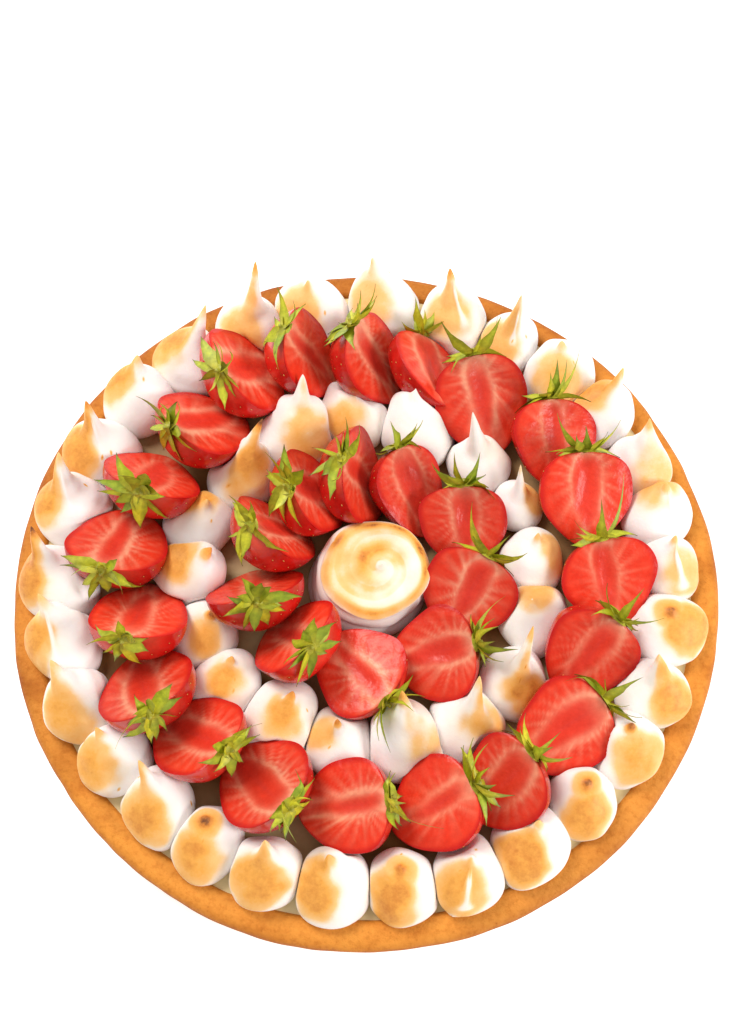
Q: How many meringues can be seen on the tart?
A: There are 47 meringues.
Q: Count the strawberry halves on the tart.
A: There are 30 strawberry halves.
